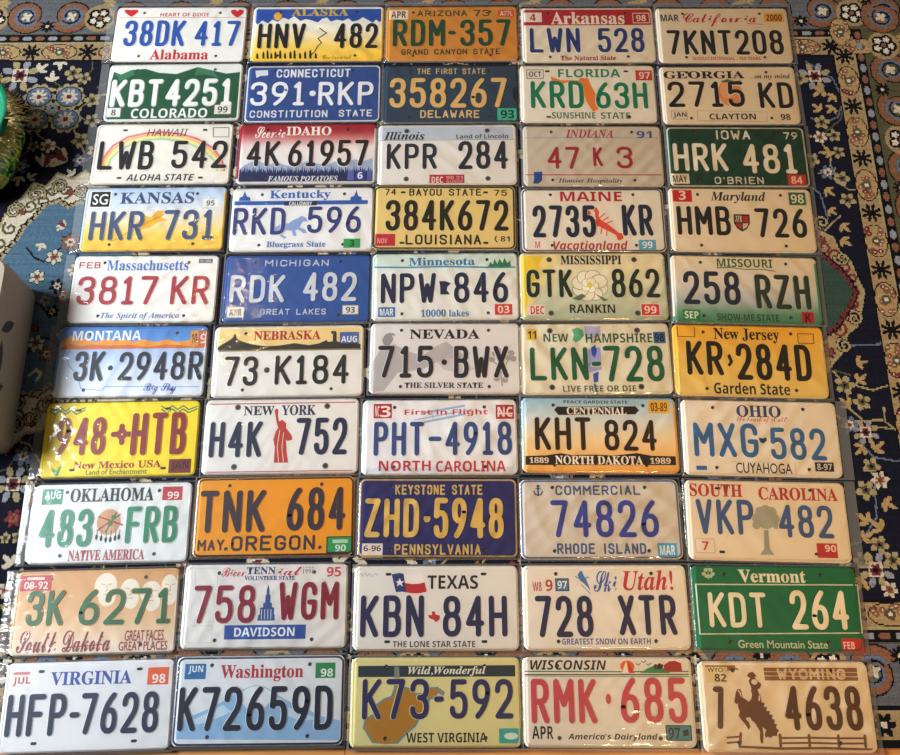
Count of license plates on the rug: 50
